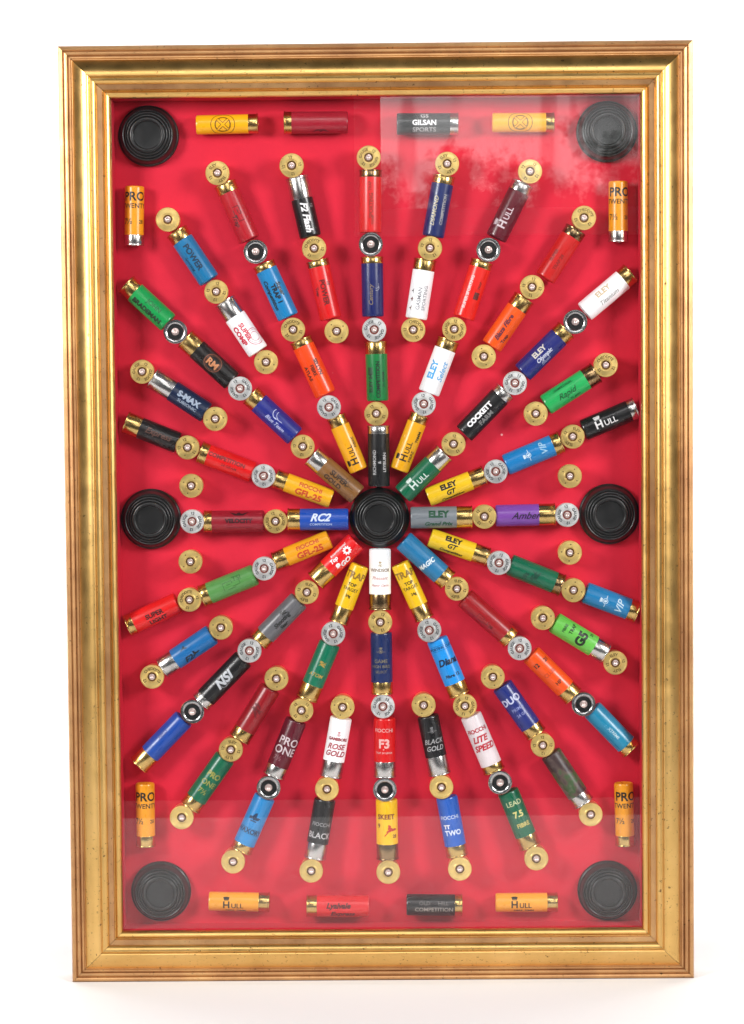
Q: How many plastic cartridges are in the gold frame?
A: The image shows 88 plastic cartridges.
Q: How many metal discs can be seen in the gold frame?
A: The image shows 84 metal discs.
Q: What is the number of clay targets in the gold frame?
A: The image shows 7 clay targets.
